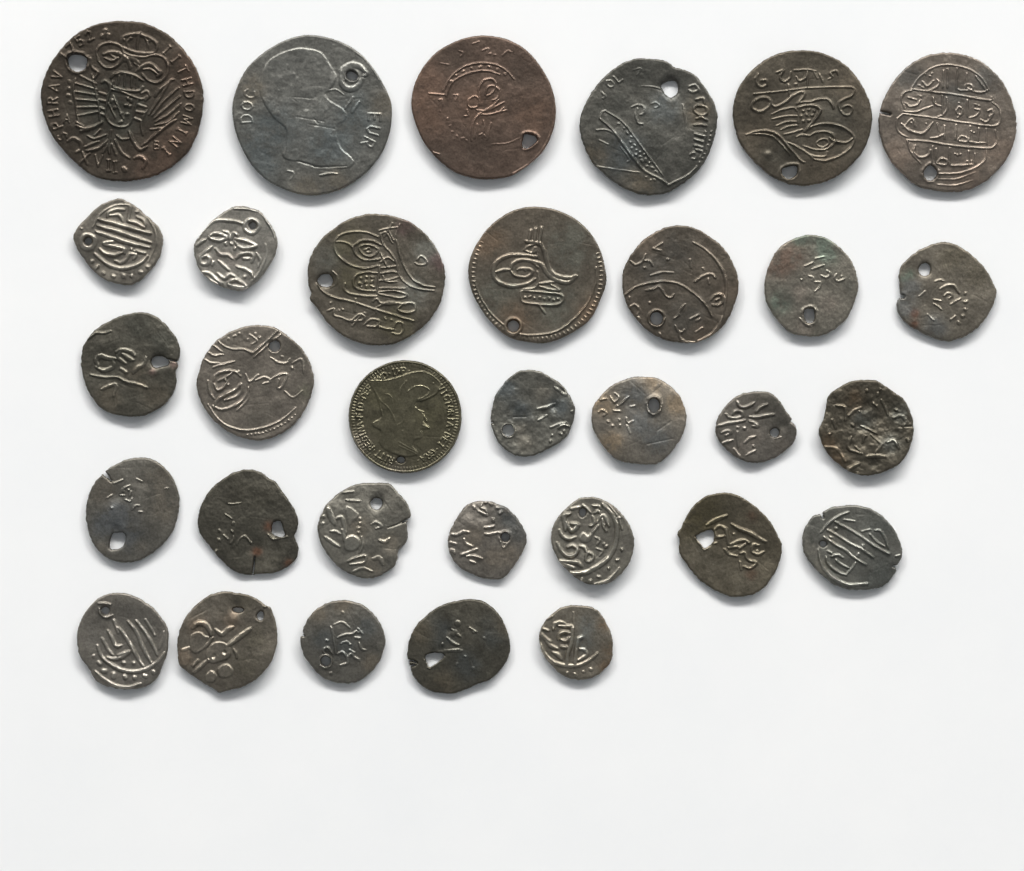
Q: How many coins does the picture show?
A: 32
